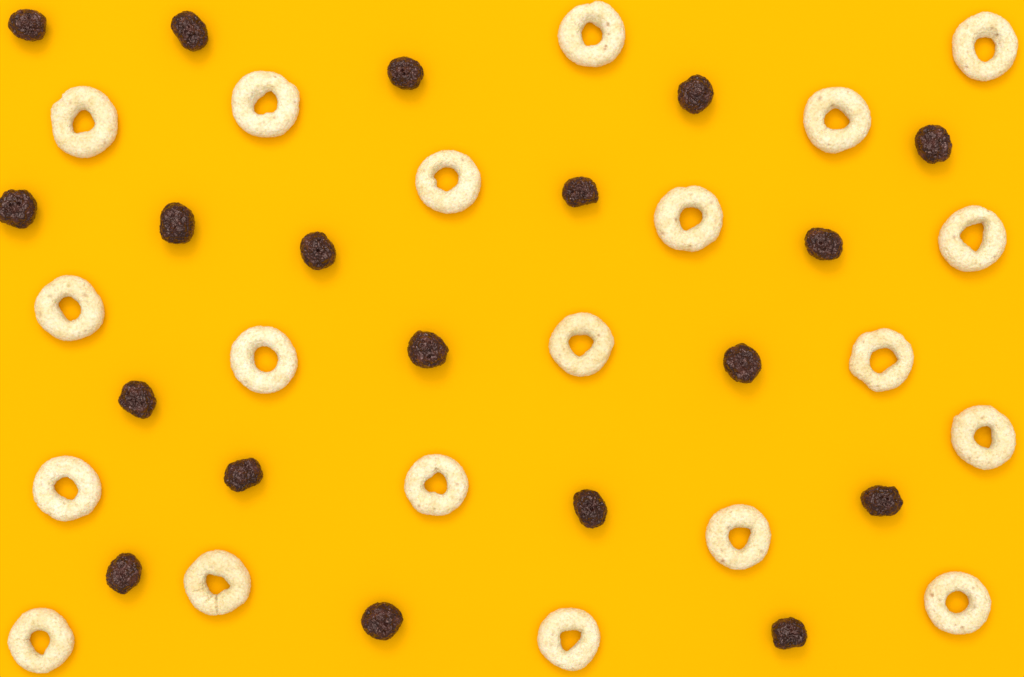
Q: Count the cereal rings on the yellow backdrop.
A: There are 20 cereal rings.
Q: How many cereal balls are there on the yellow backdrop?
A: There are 19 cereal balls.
